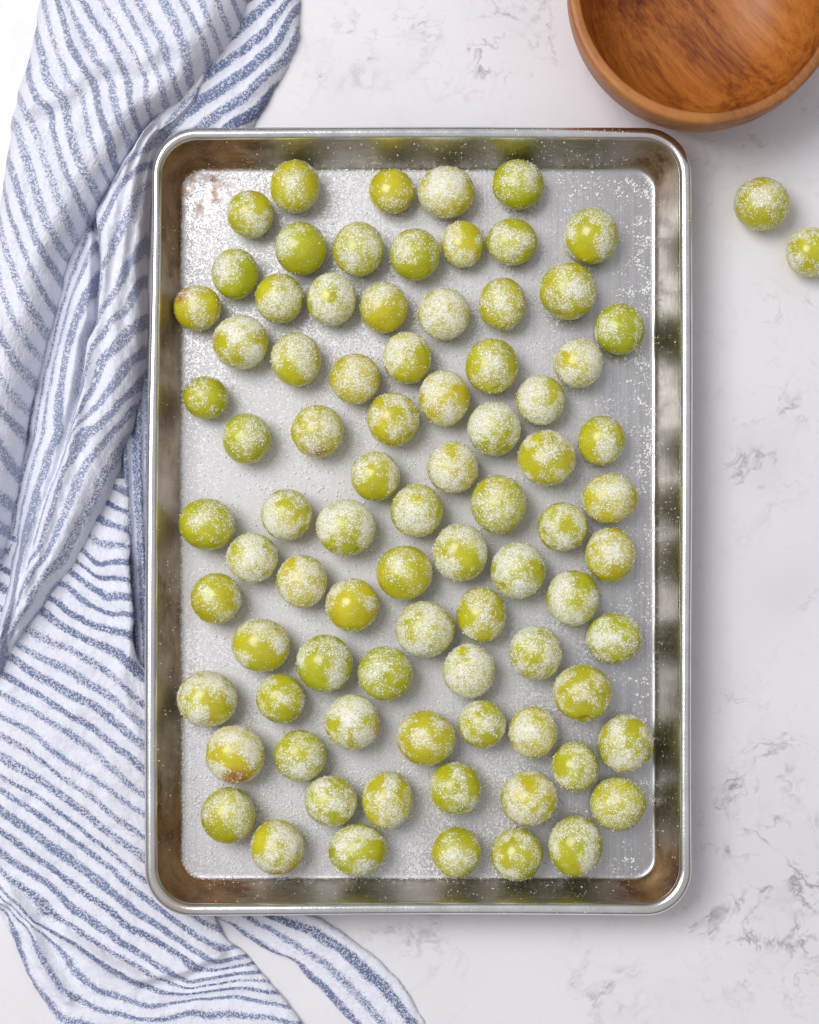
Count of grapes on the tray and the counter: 85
